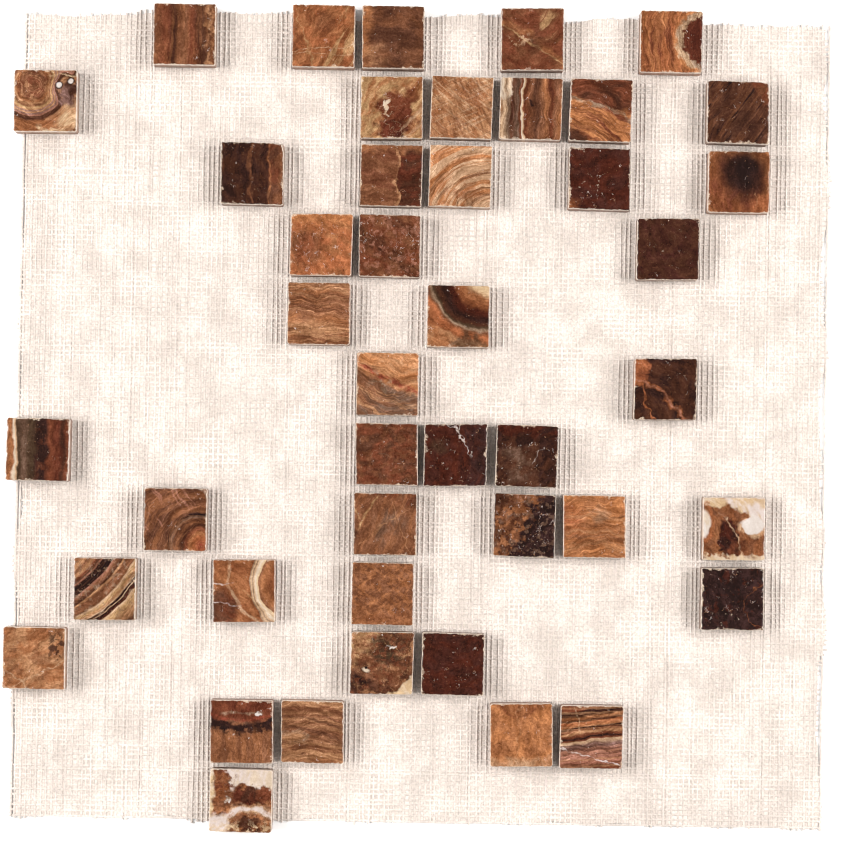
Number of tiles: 44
